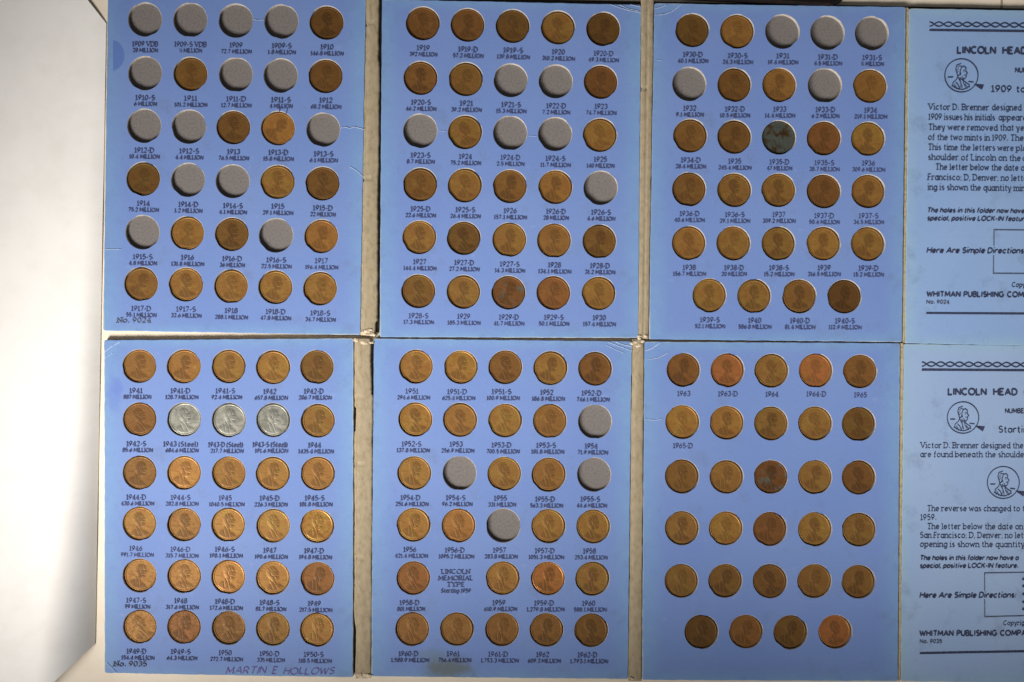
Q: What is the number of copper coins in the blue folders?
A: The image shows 145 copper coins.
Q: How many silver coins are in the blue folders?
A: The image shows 3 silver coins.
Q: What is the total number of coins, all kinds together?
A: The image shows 148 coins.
